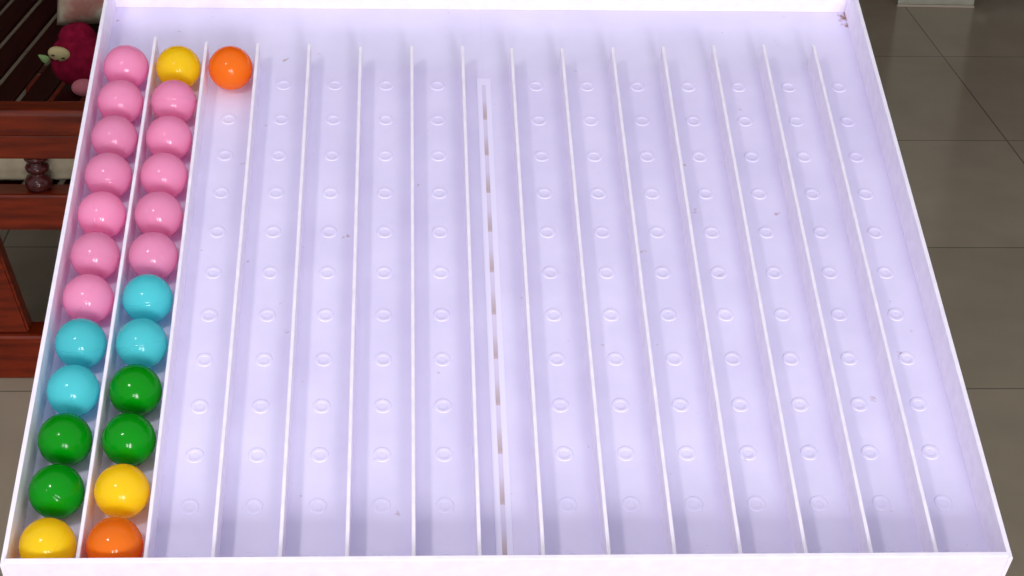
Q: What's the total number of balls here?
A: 25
